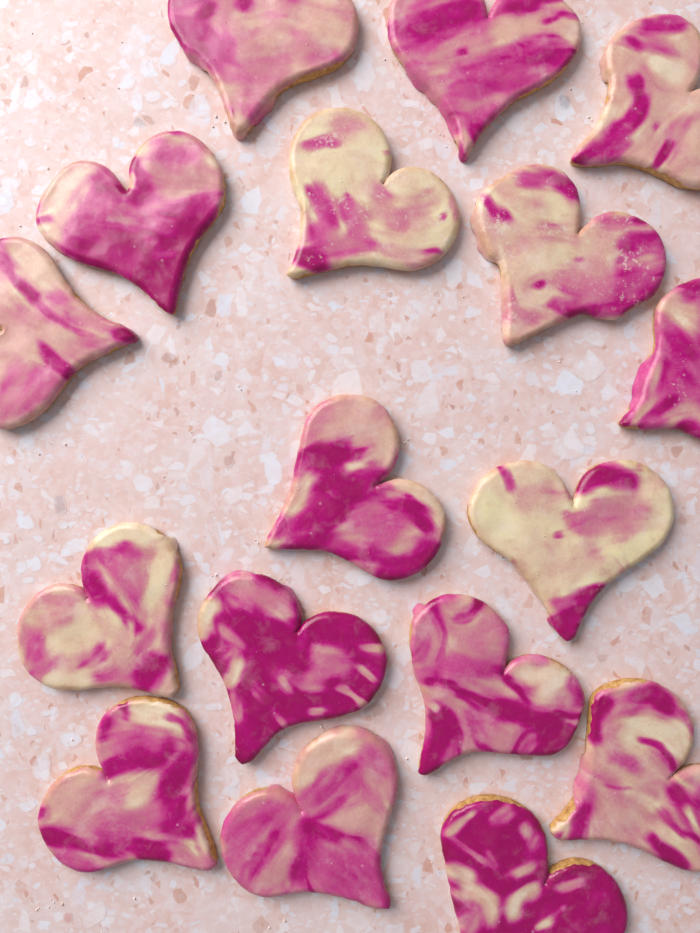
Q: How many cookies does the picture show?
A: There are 17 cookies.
